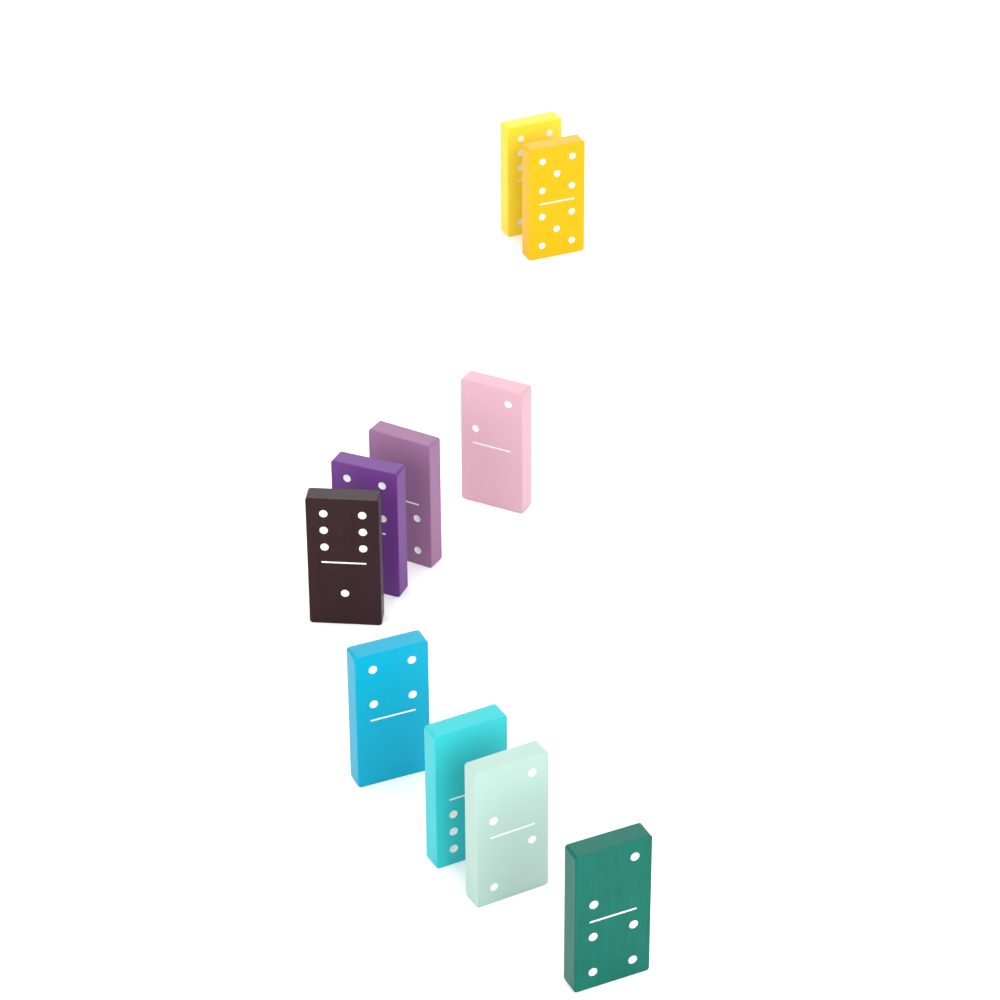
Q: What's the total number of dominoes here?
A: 10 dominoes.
